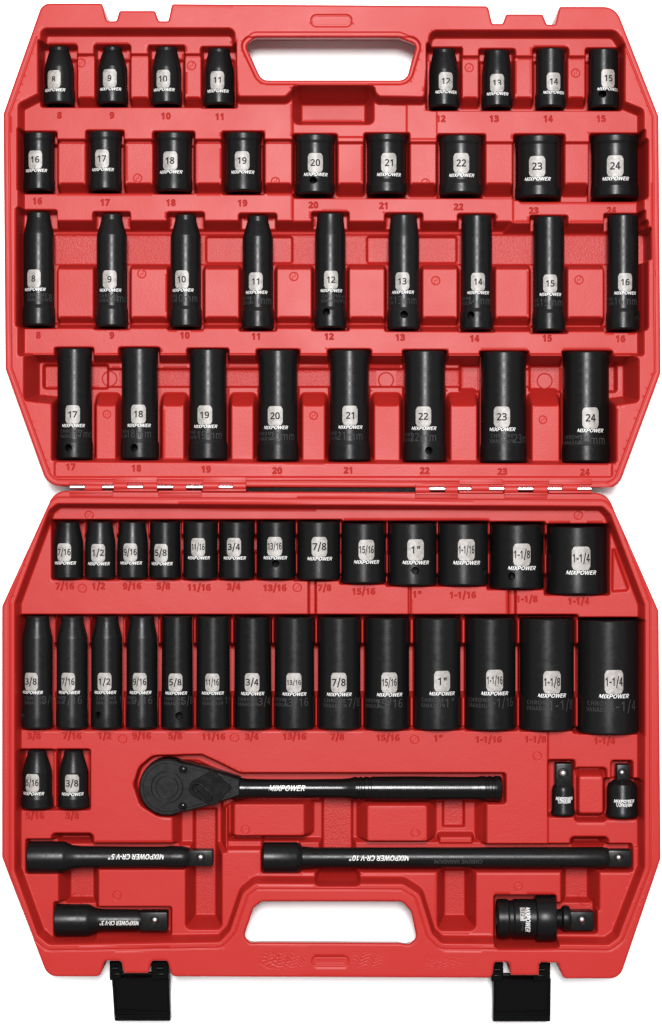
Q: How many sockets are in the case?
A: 63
